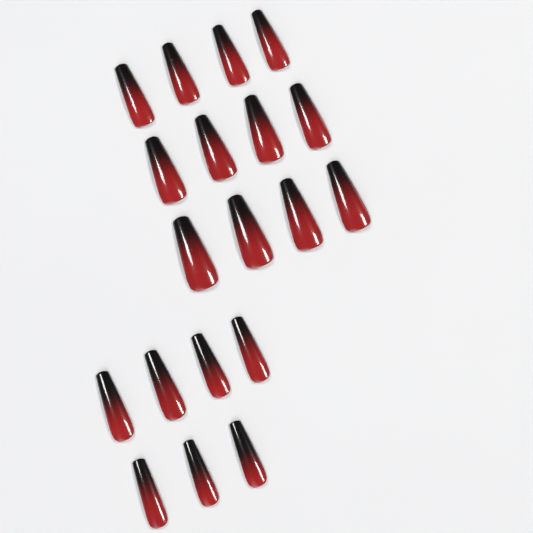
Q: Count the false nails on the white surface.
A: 19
